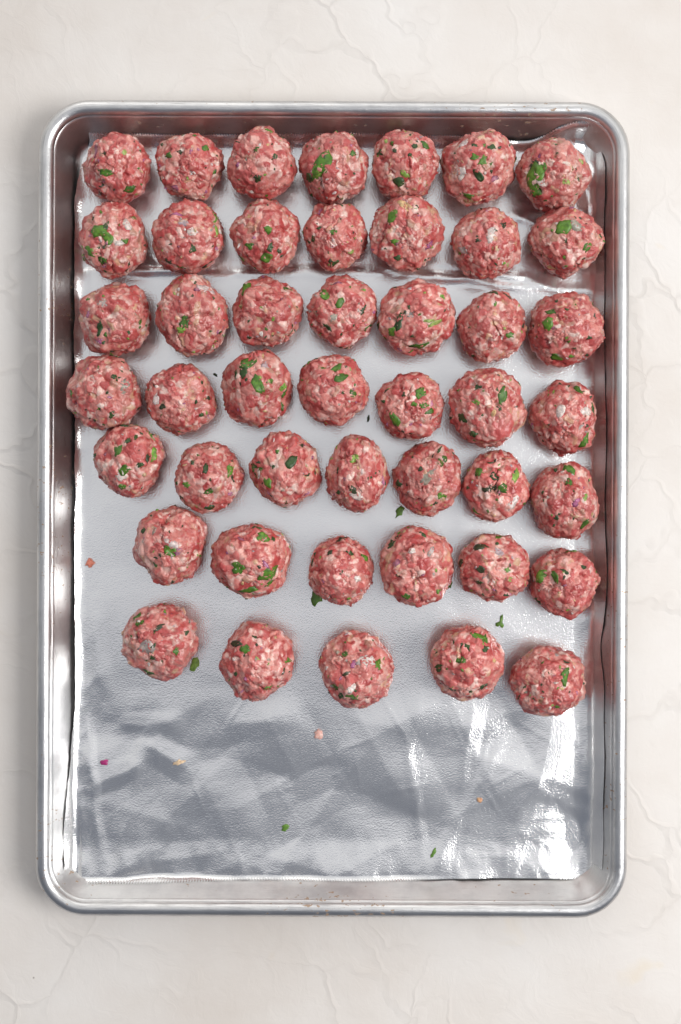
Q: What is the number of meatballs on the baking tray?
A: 46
